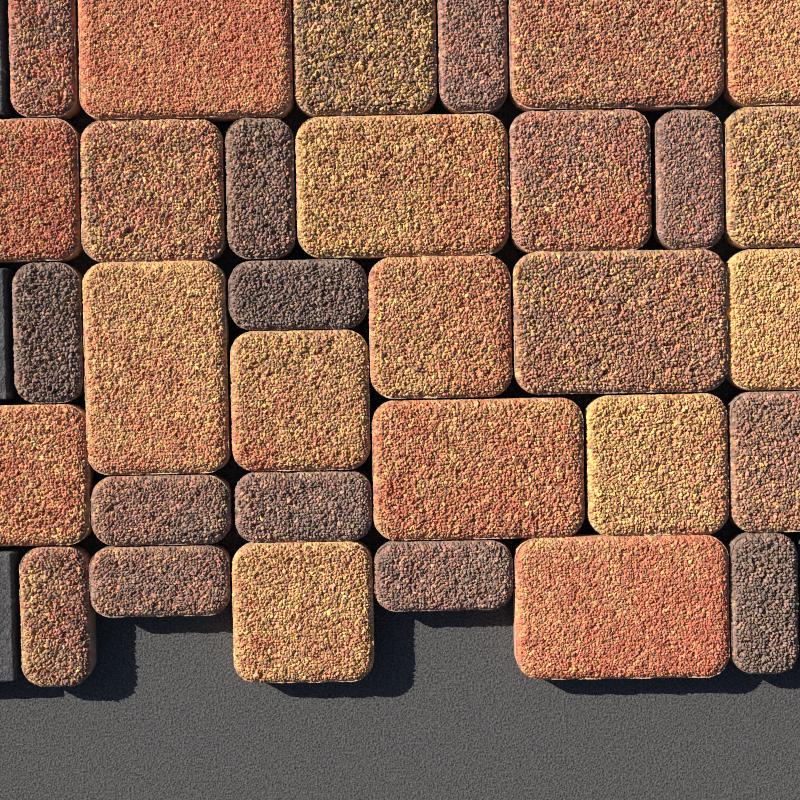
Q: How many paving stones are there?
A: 32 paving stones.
